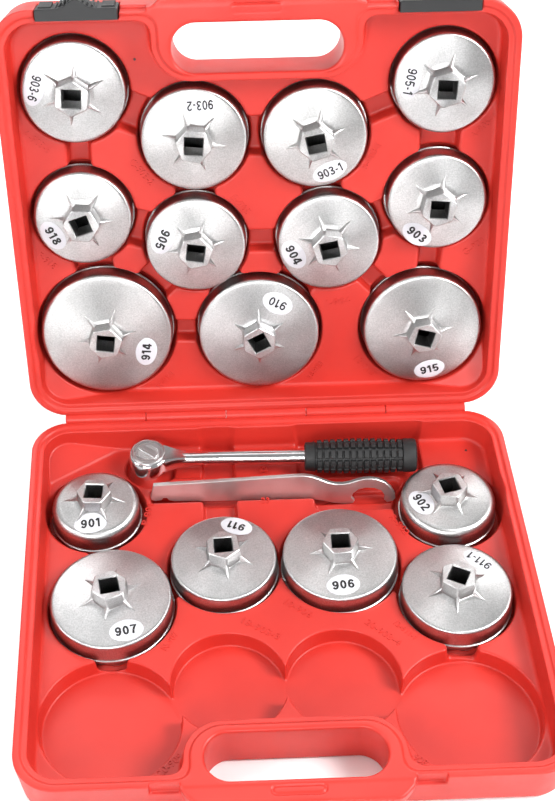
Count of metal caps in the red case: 17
